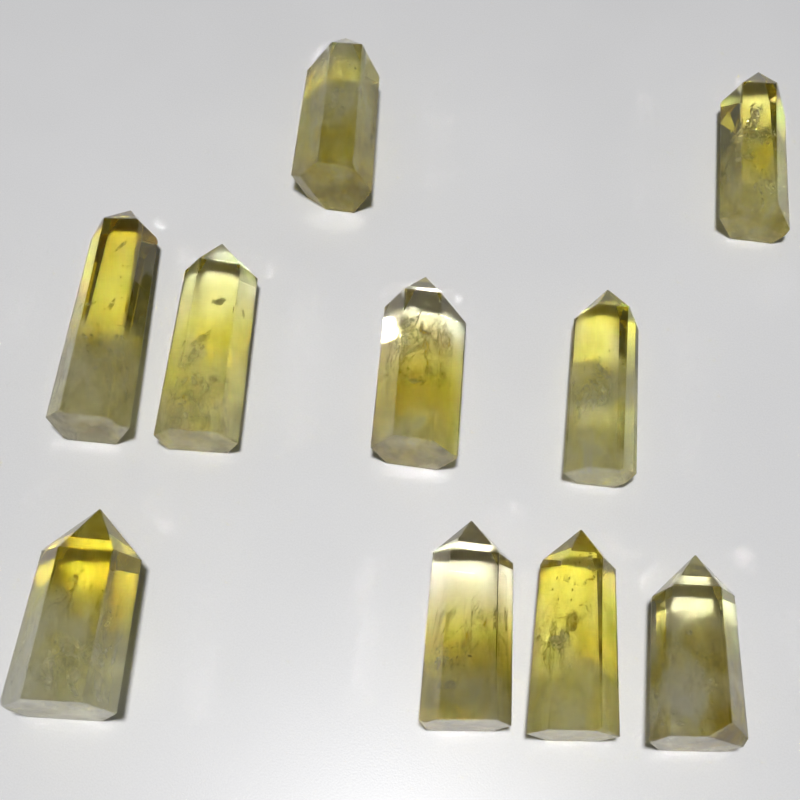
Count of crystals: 10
